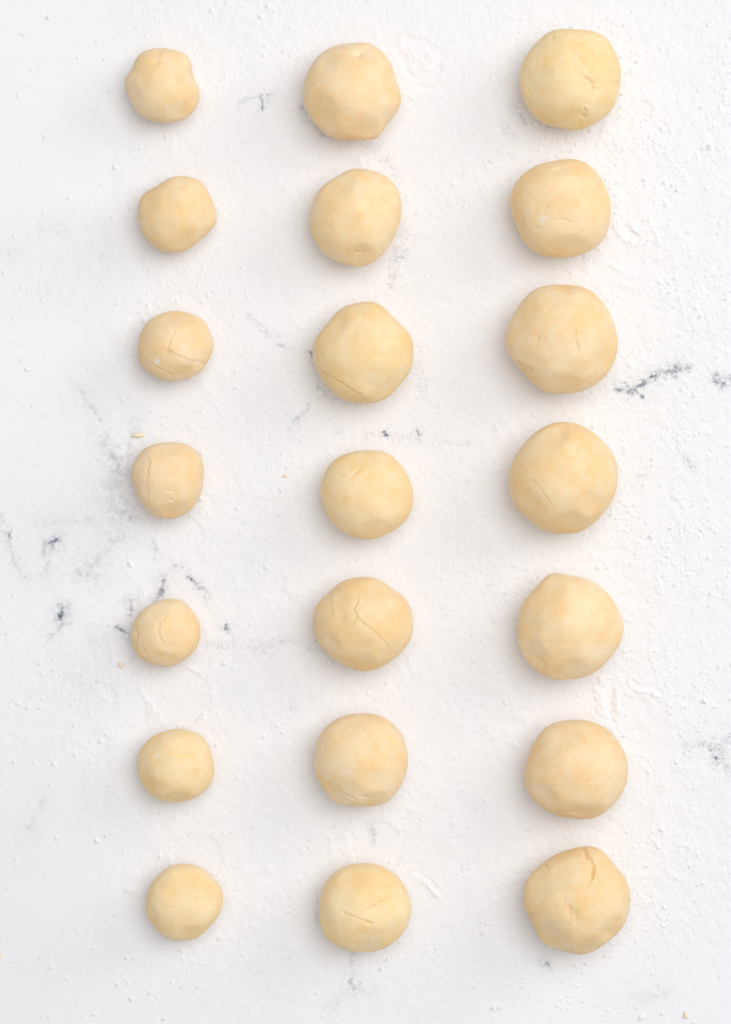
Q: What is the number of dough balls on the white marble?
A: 21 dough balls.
